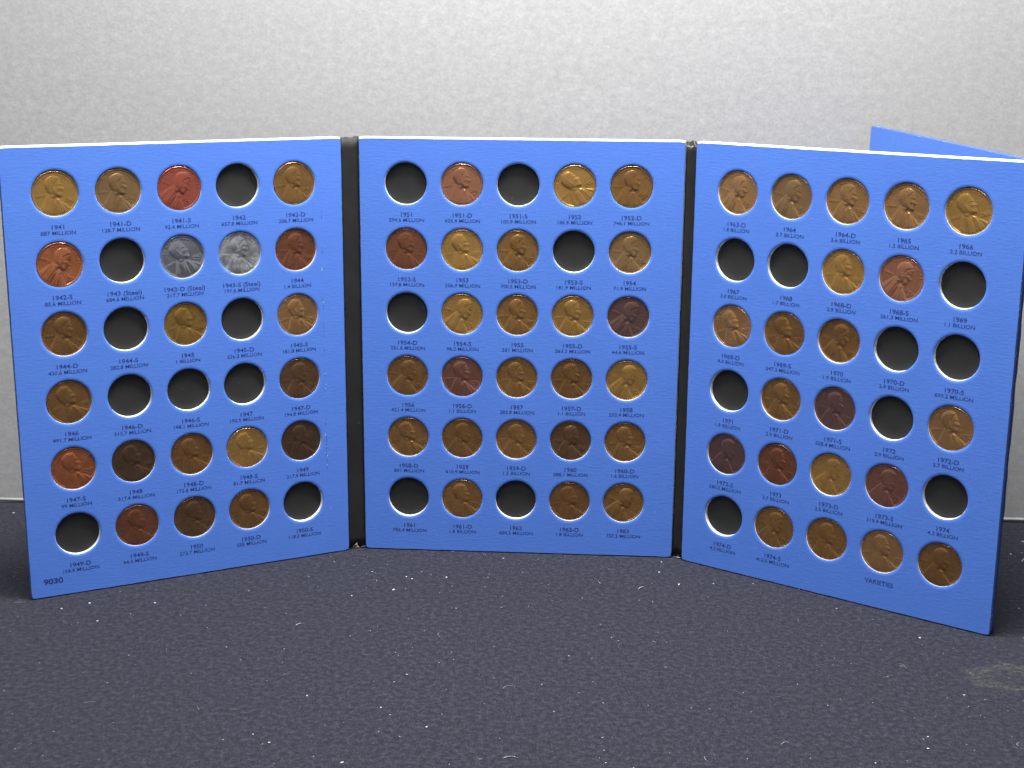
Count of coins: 66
